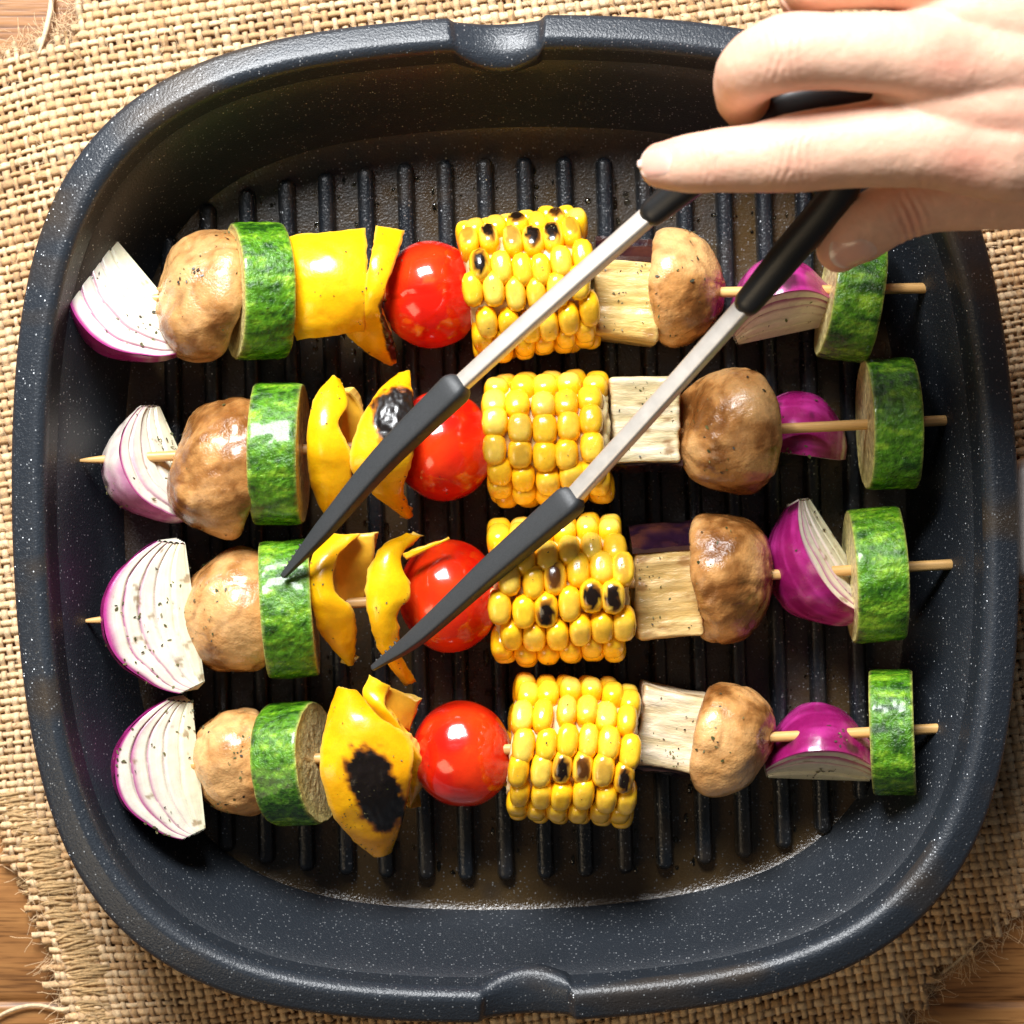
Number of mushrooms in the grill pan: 8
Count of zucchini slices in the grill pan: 8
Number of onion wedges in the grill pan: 8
